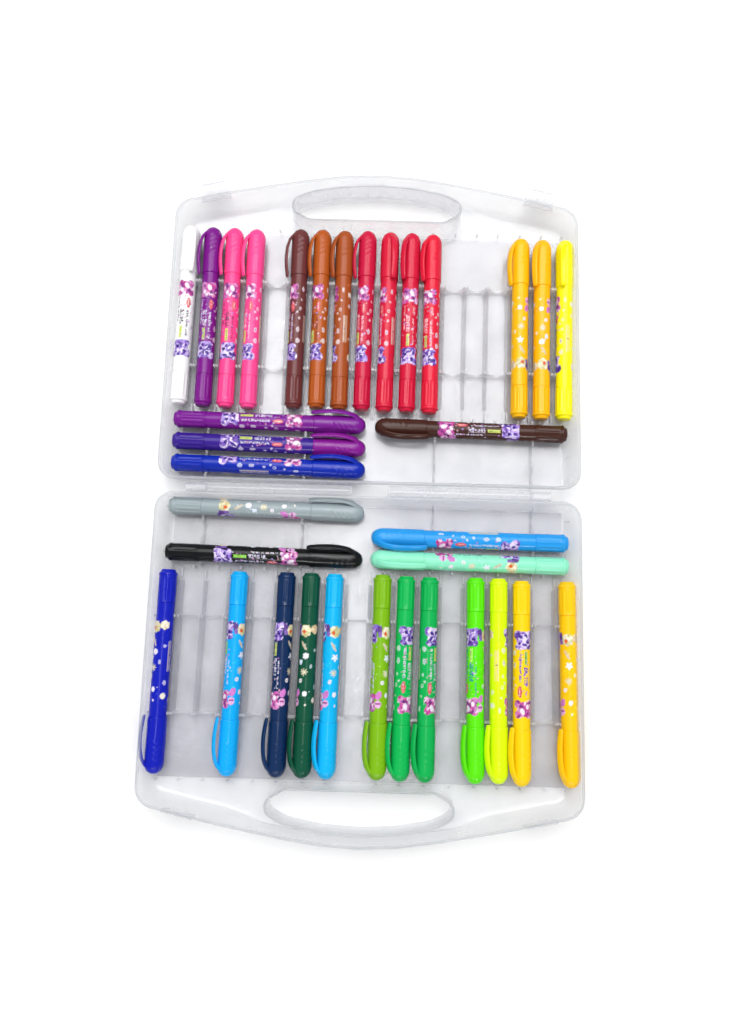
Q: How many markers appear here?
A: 34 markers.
